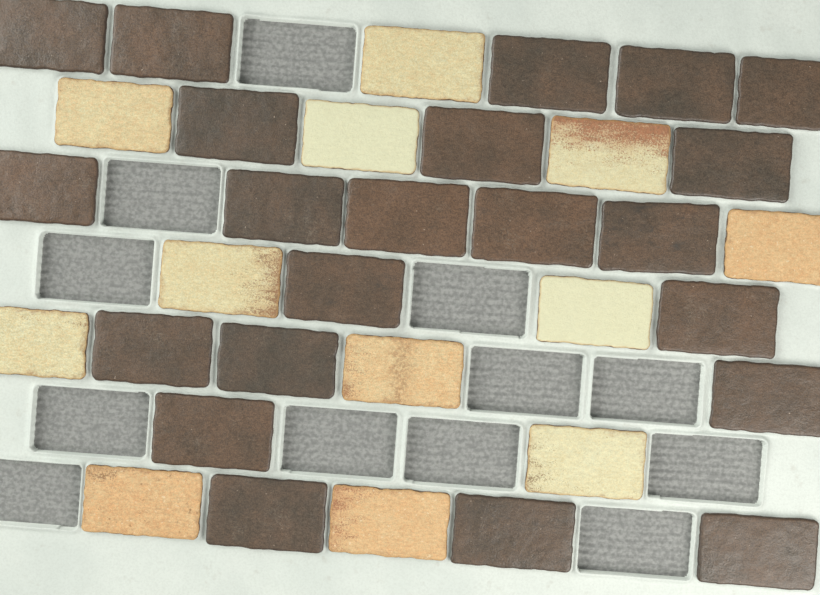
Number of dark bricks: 22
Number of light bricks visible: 12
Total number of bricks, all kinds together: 34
